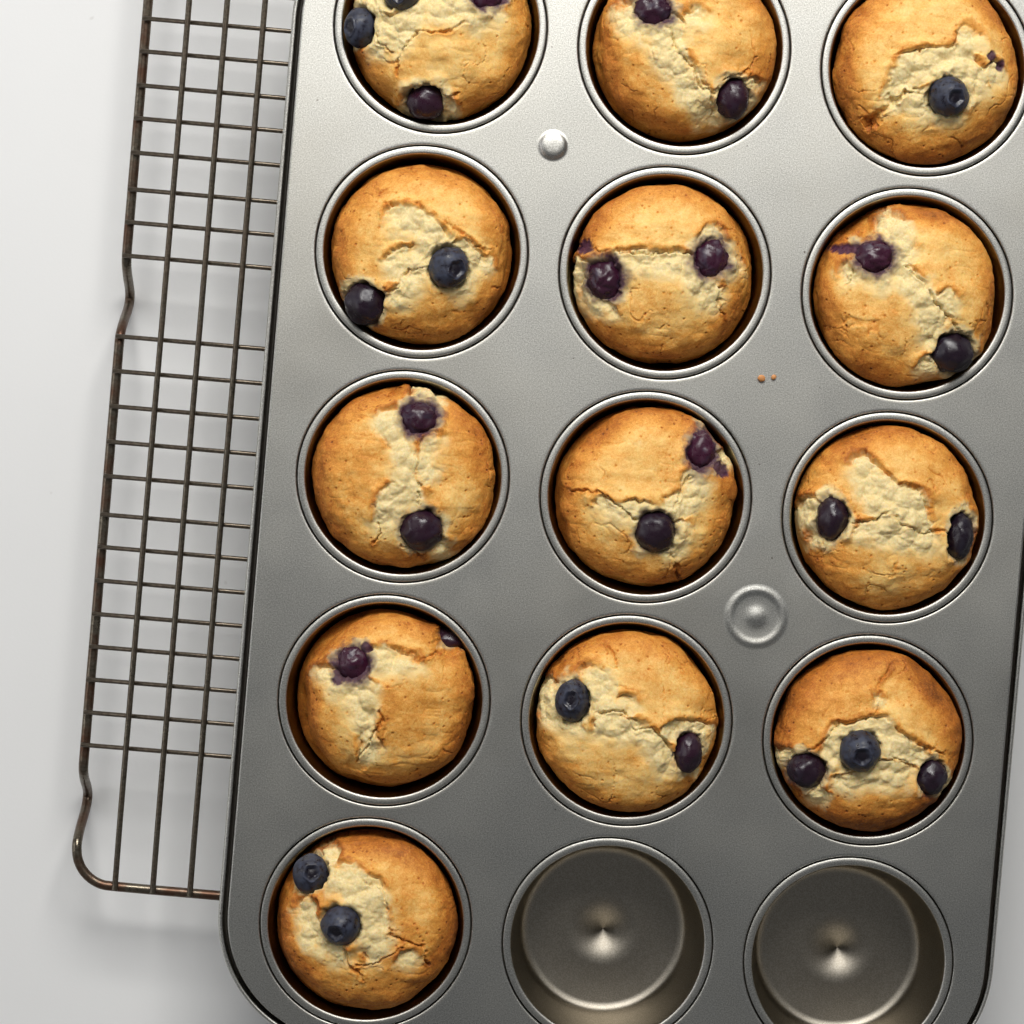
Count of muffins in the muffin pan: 13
